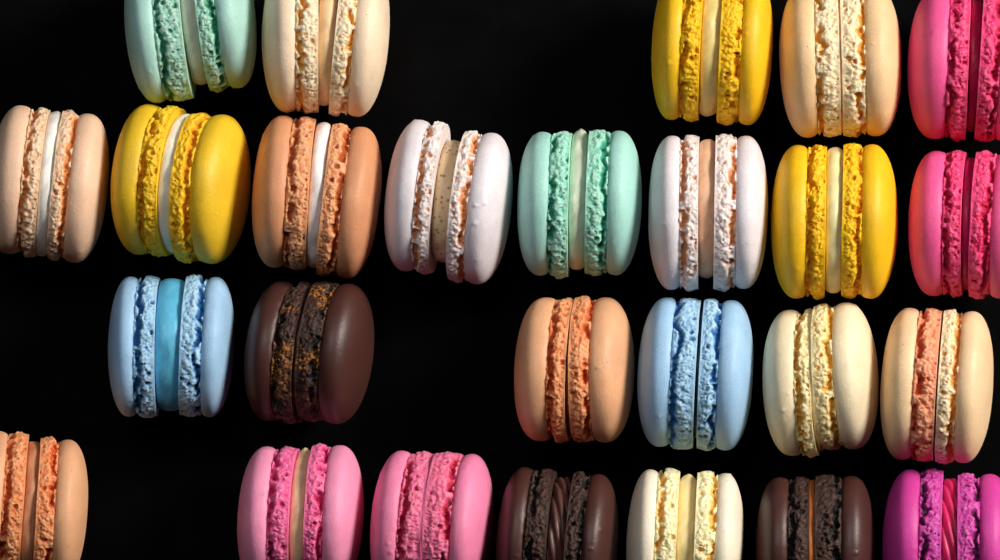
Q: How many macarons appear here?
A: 26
